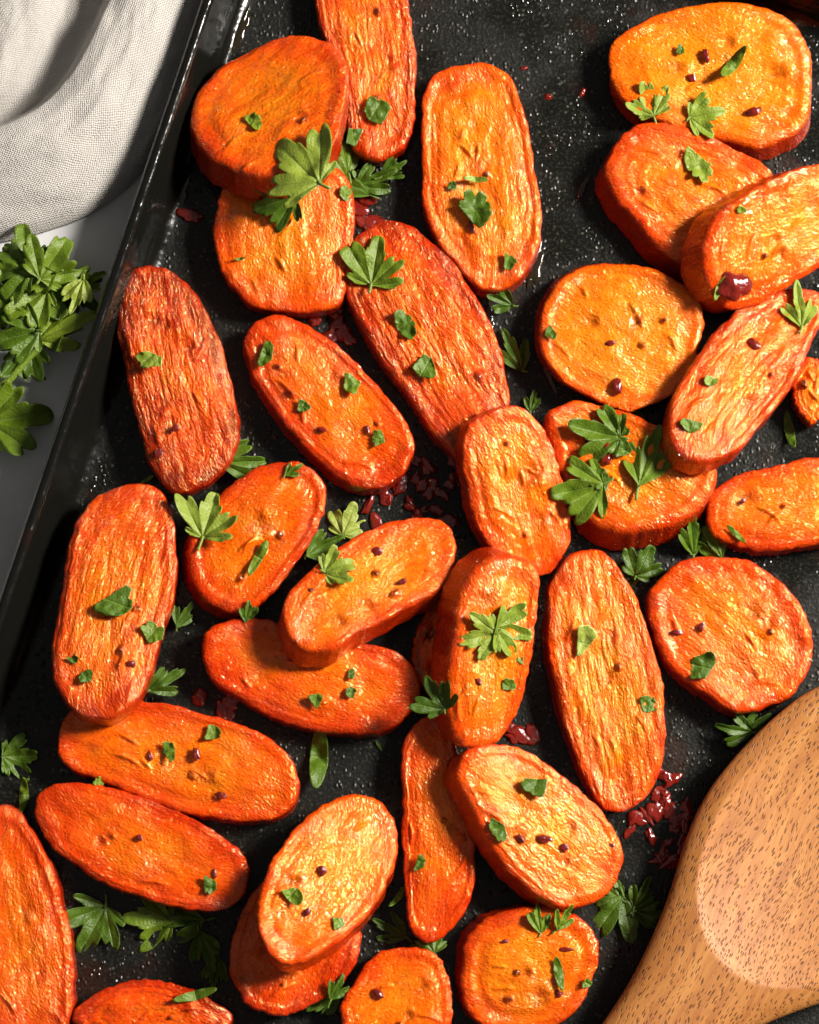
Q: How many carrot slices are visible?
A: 34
